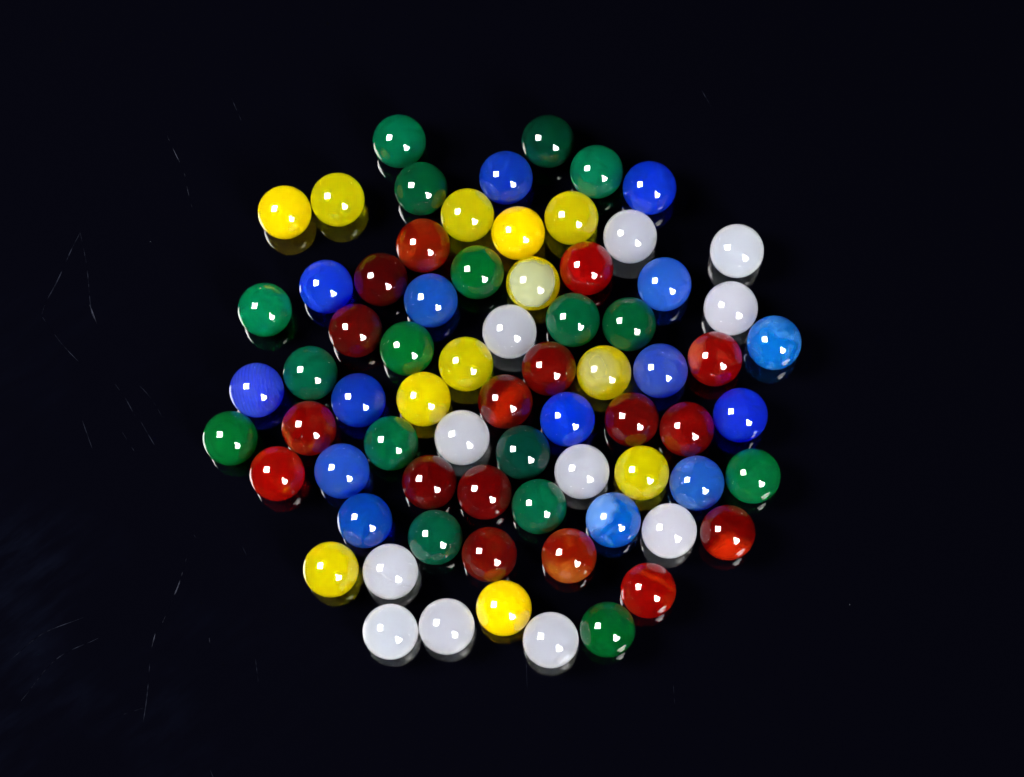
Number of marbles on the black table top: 72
